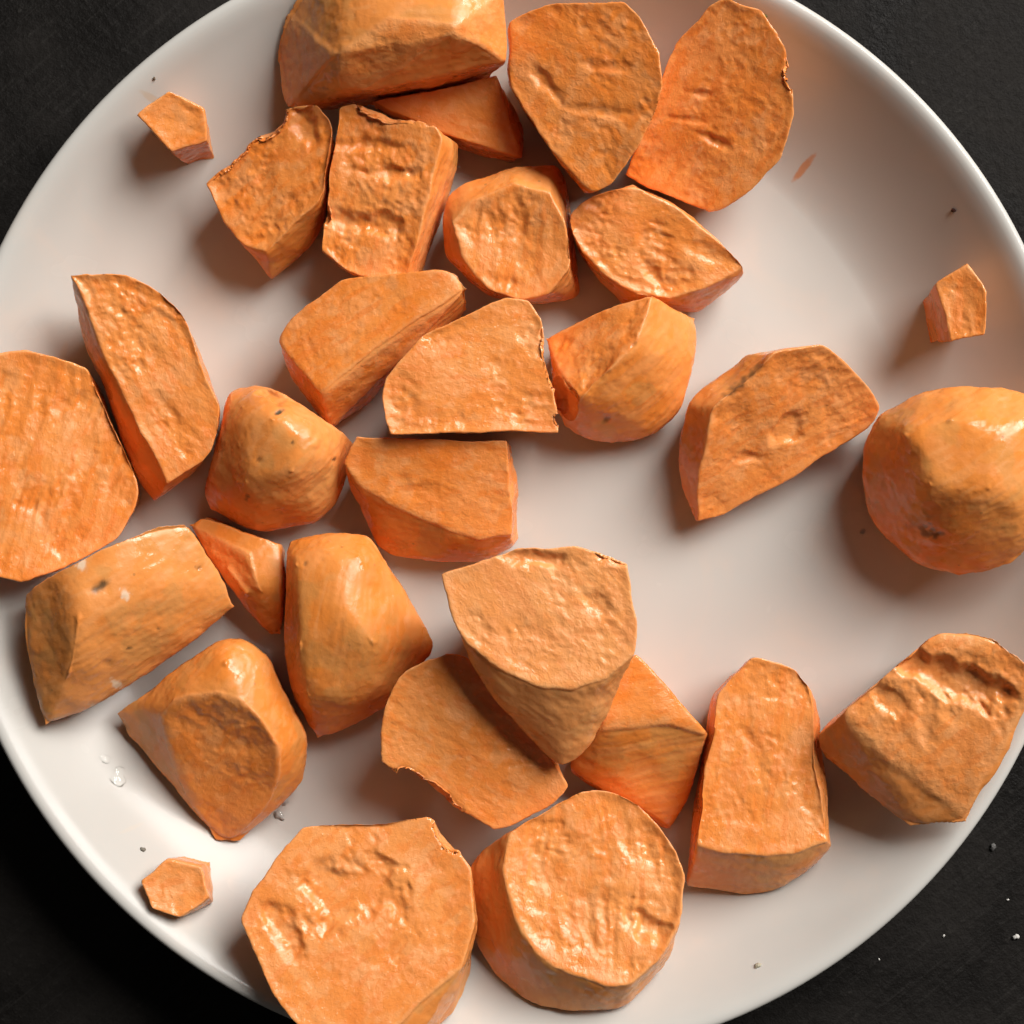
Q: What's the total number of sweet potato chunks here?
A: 31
